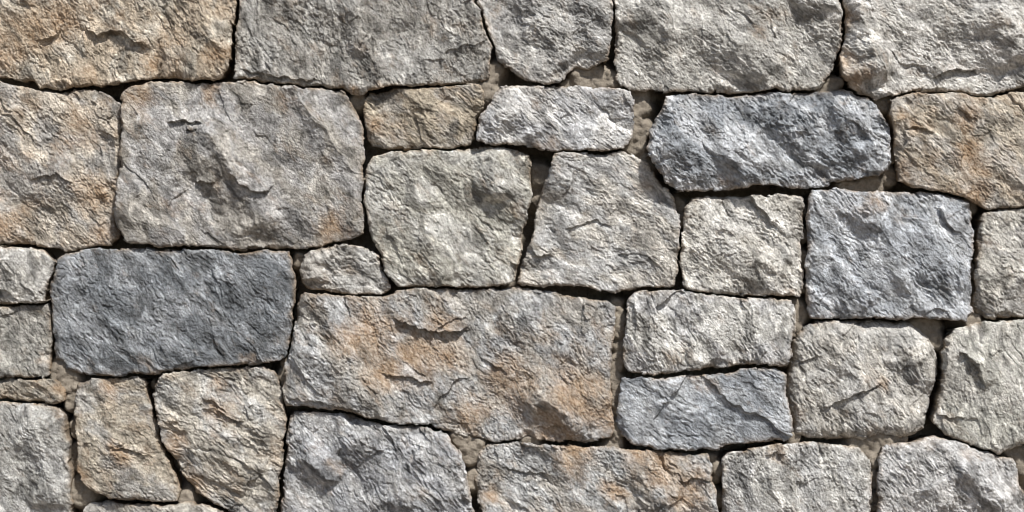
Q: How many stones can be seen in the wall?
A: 34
